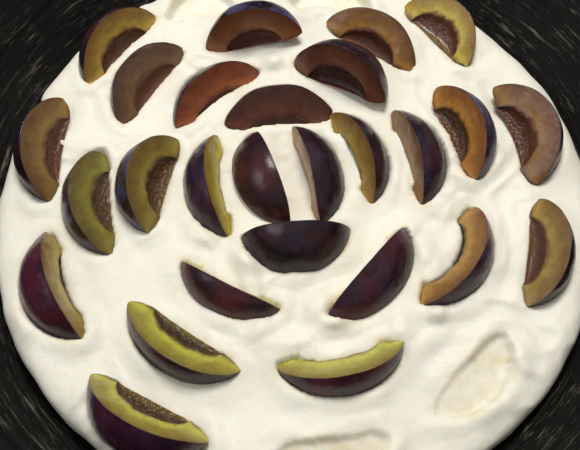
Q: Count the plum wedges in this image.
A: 27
